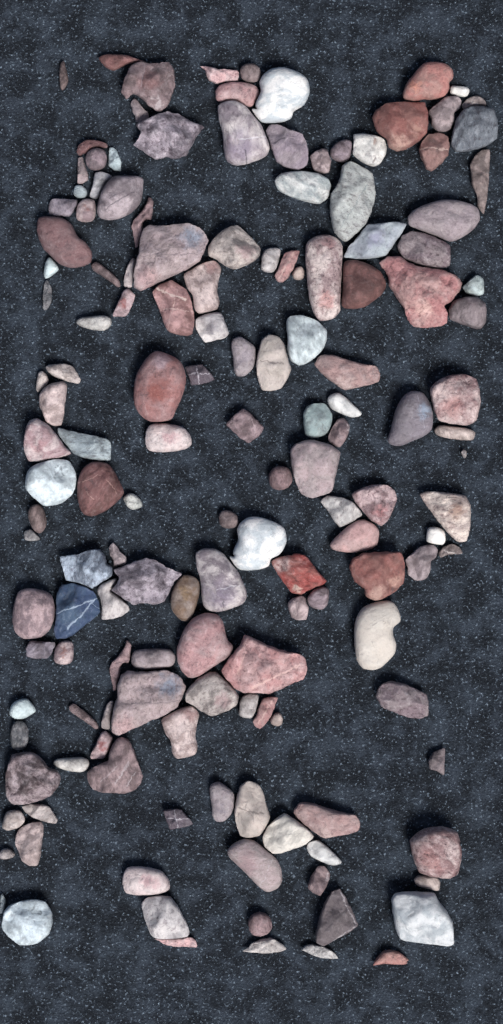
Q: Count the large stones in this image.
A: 82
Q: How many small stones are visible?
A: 71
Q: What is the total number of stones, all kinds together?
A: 153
